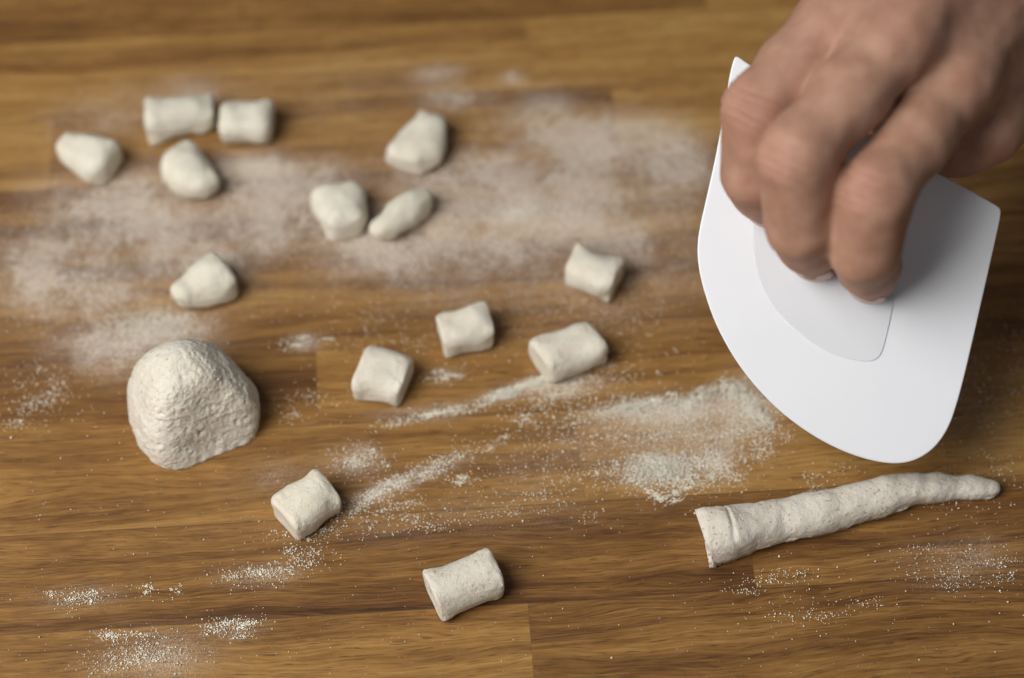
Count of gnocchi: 14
